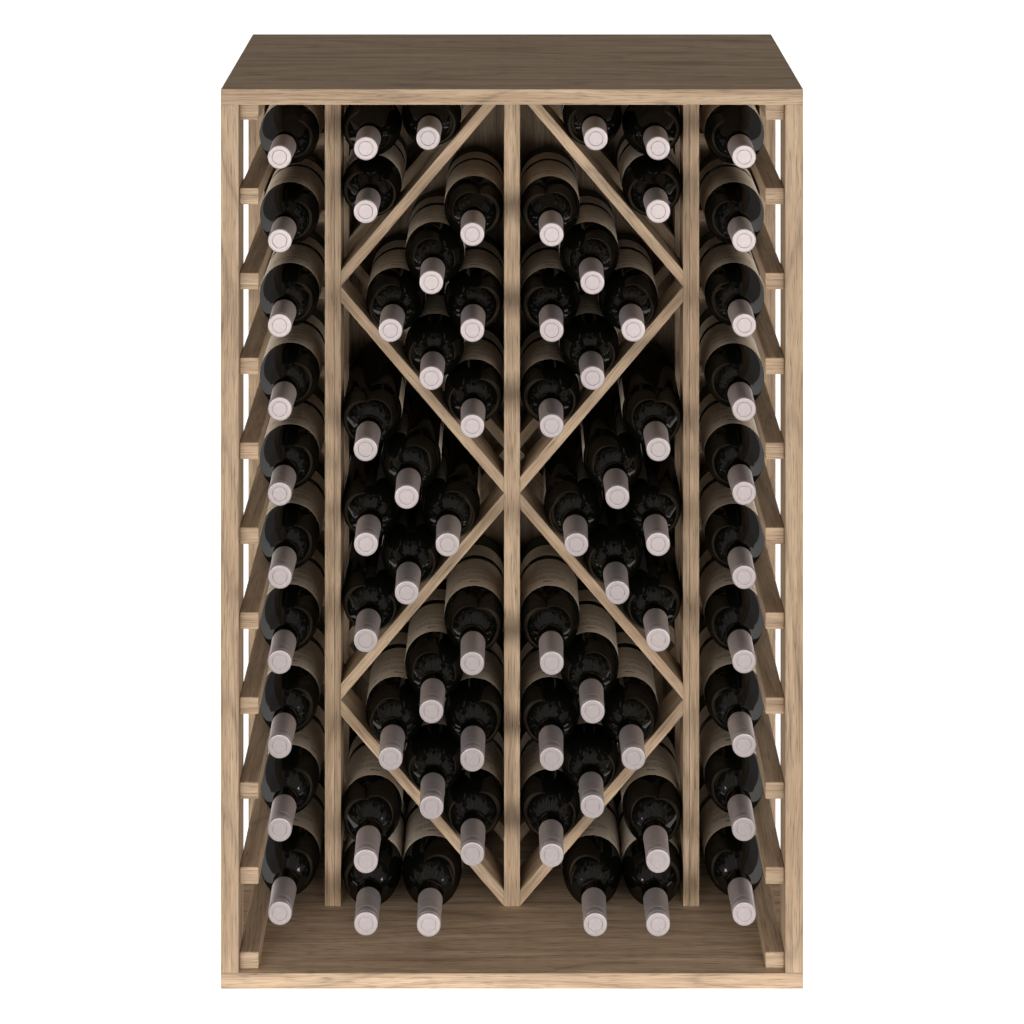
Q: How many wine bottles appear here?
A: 68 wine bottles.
